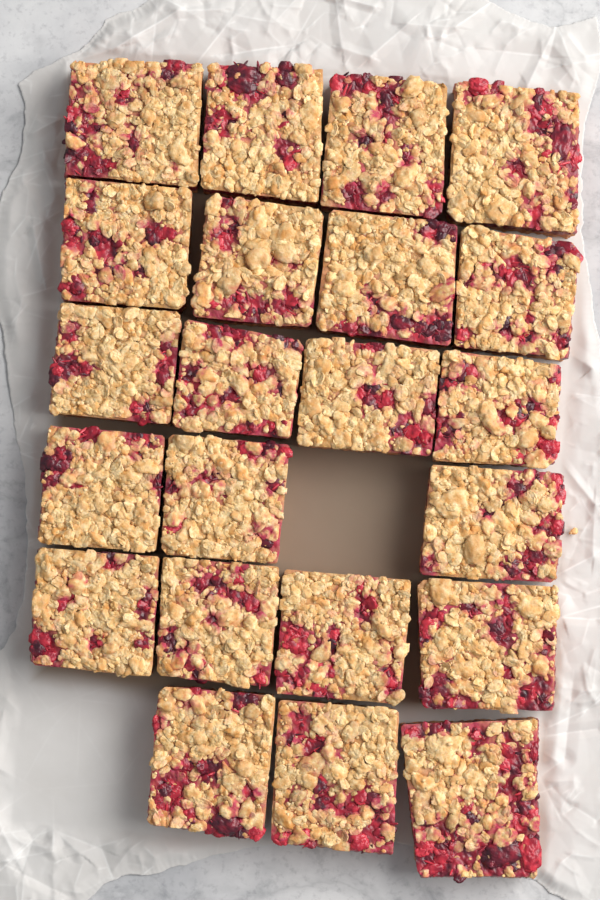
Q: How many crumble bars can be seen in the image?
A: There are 22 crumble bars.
